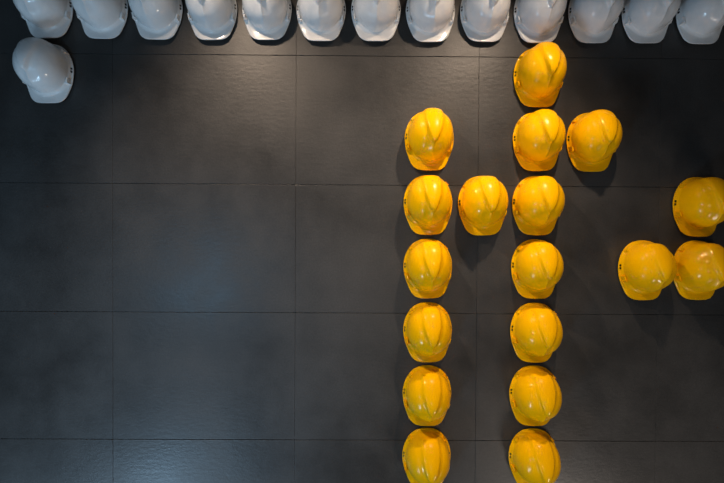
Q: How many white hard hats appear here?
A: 14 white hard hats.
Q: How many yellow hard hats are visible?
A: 18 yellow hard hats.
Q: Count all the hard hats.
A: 32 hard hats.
